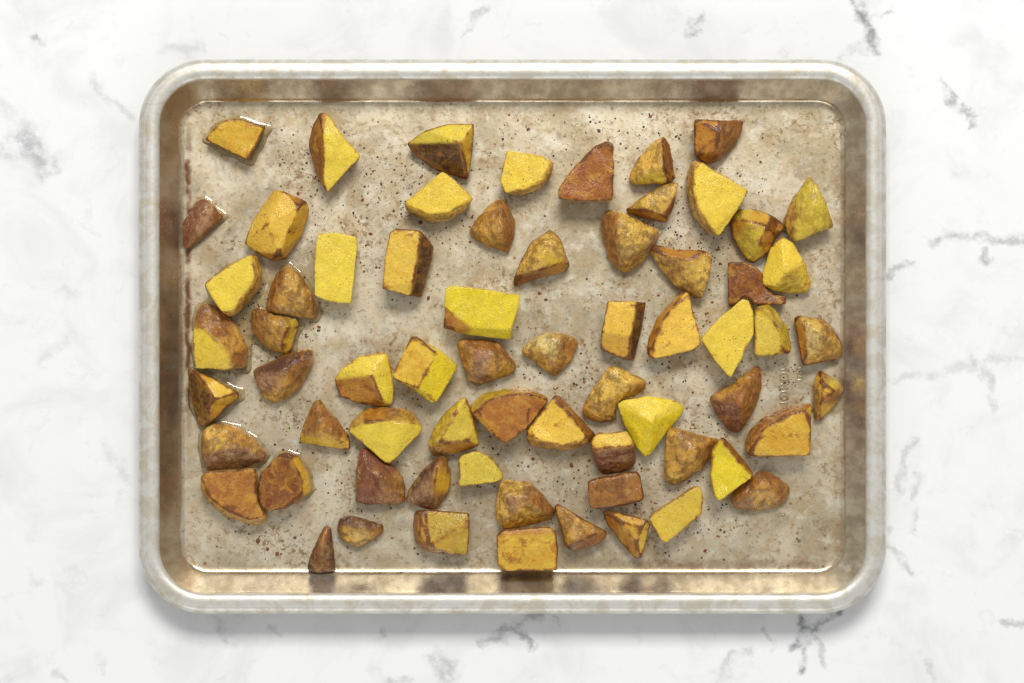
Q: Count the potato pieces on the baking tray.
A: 67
